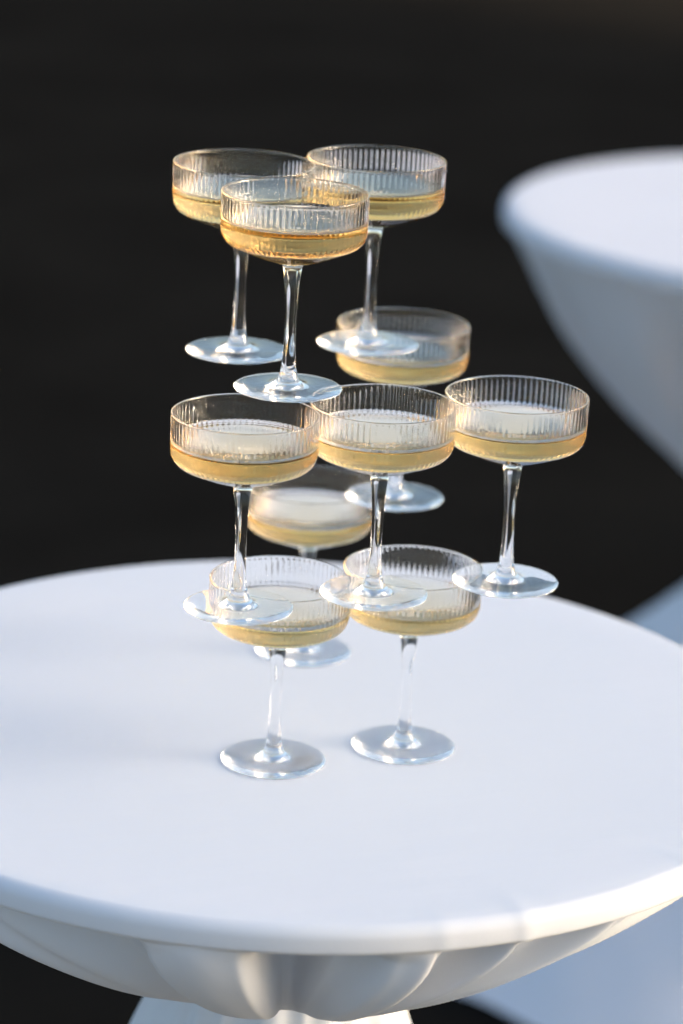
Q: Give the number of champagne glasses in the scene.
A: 10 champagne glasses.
